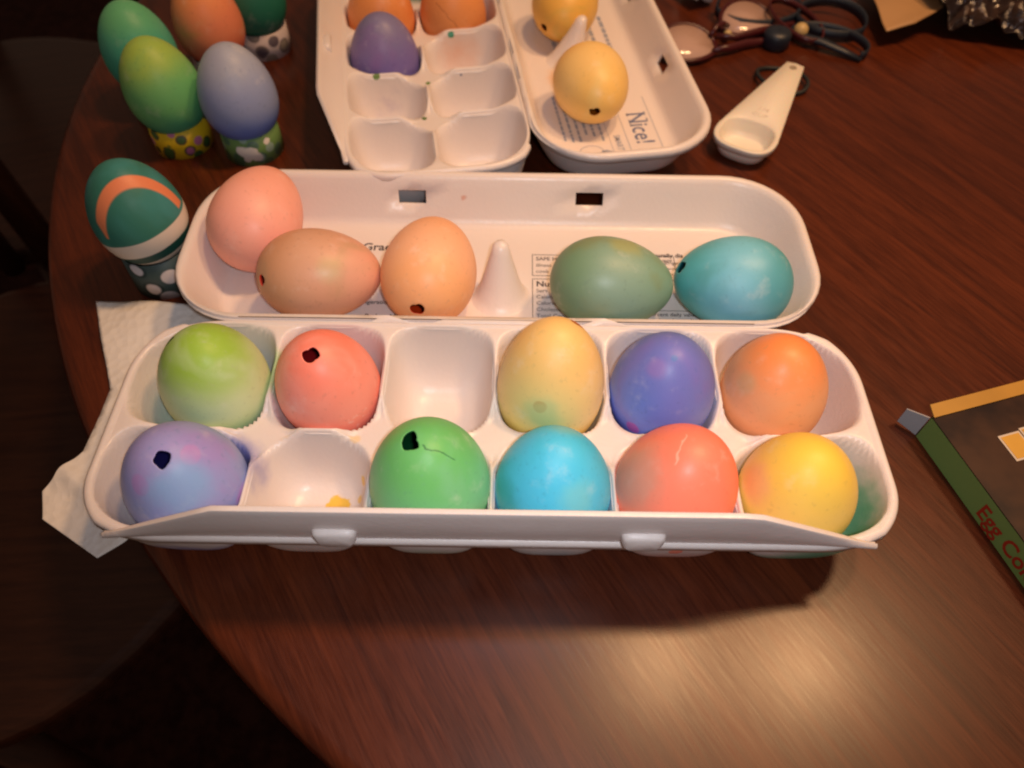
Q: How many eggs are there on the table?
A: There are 26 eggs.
